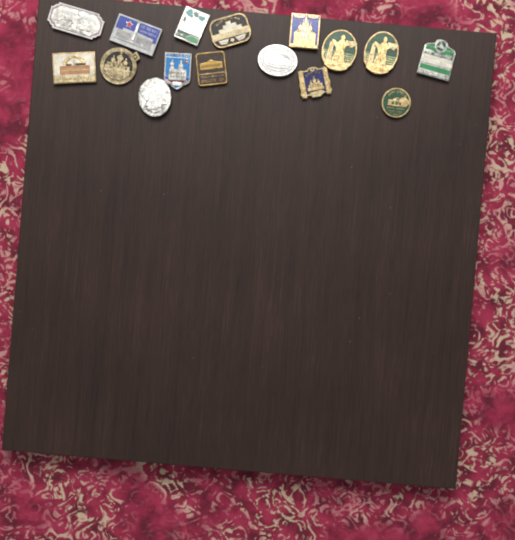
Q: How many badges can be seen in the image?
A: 16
